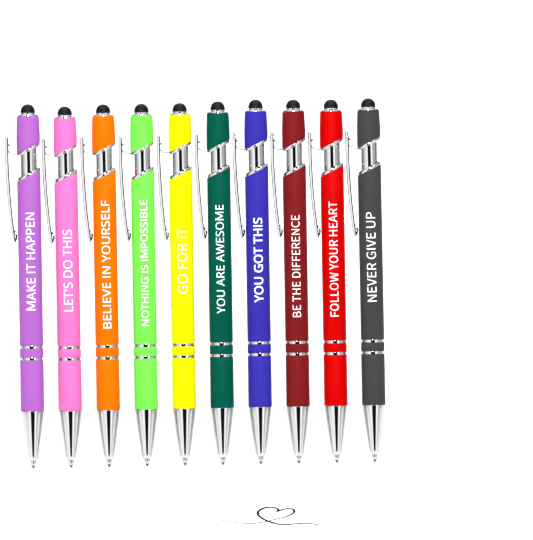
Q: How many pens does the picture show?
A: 10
